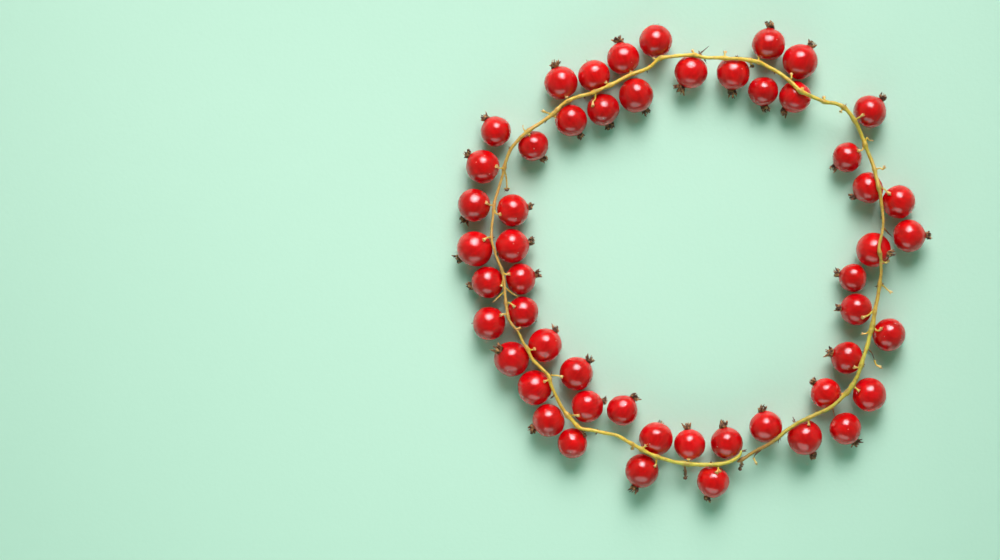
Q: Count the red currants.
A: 52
